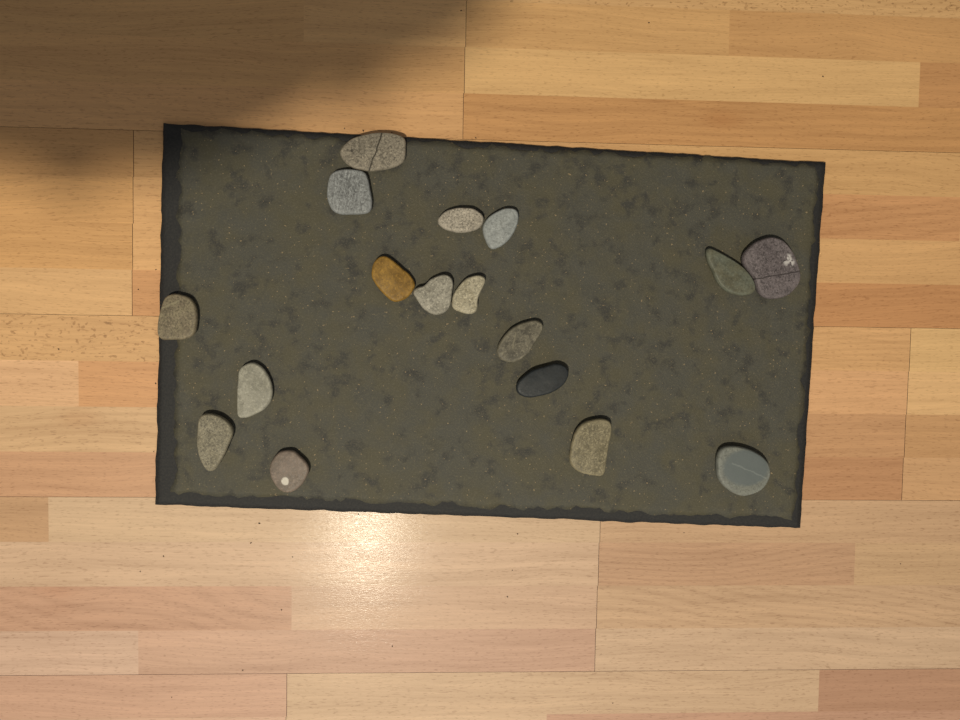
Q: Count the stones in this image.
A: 17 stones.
